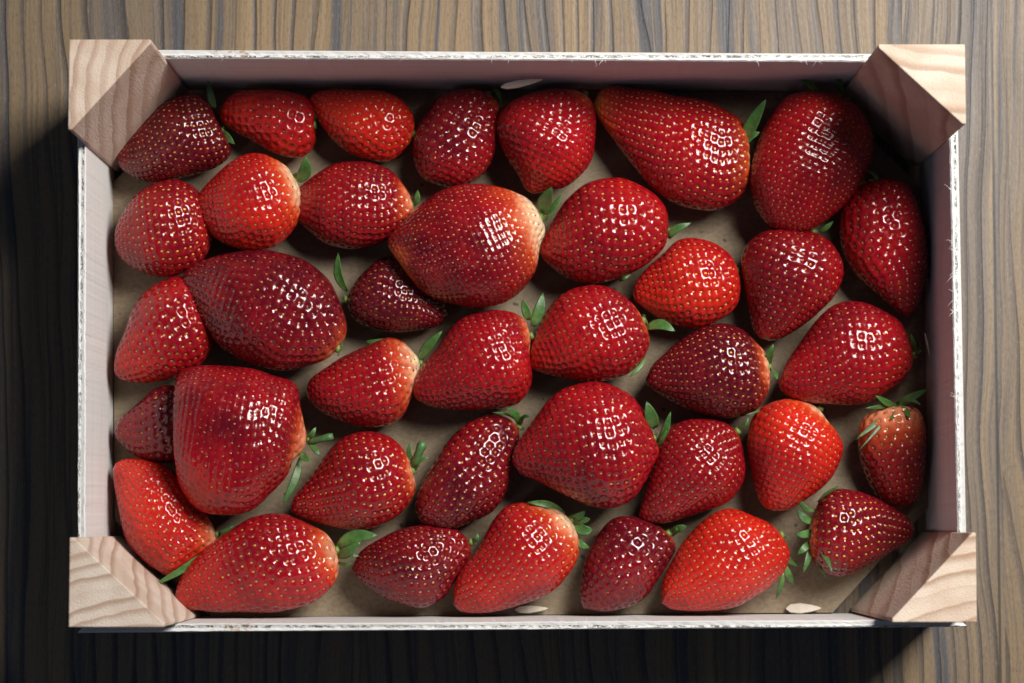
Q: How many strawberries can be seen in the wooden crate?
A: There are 38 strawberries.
